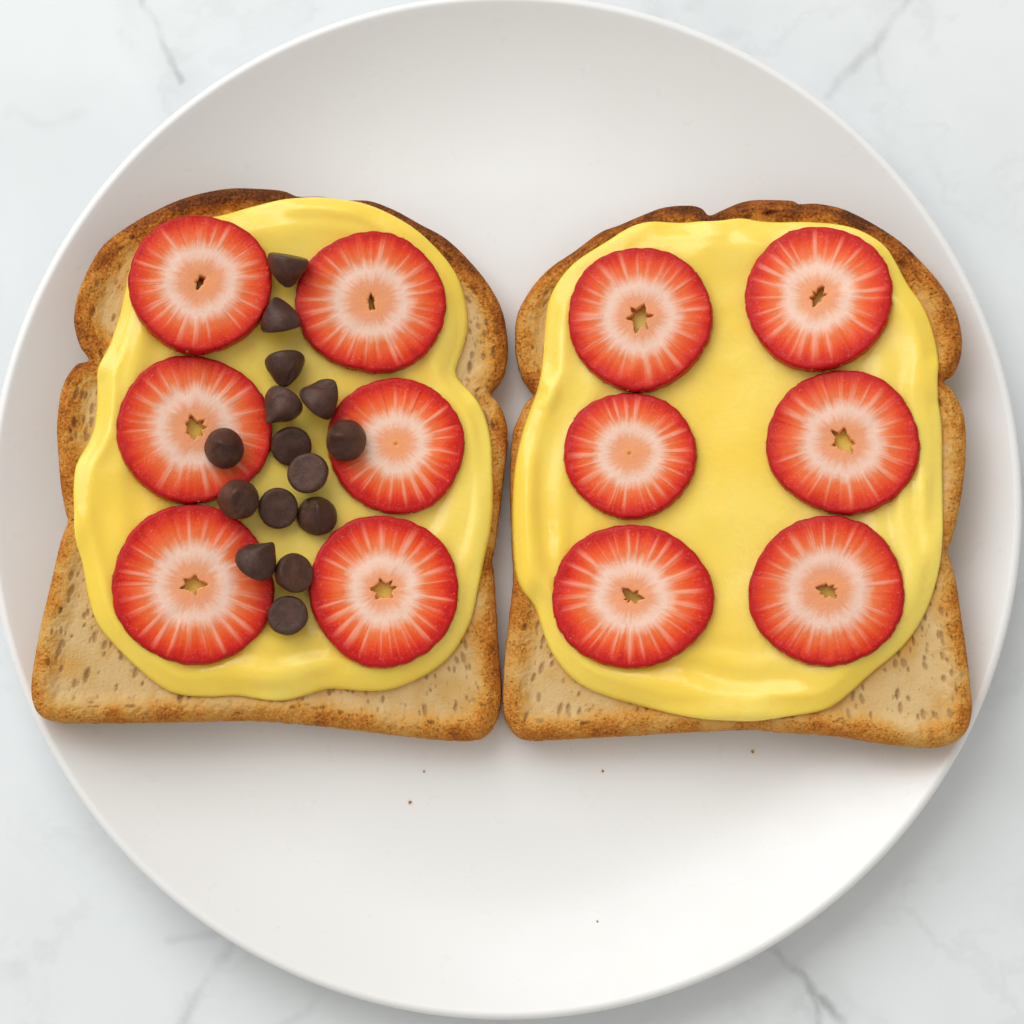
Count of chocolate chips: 15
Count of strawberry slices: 12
